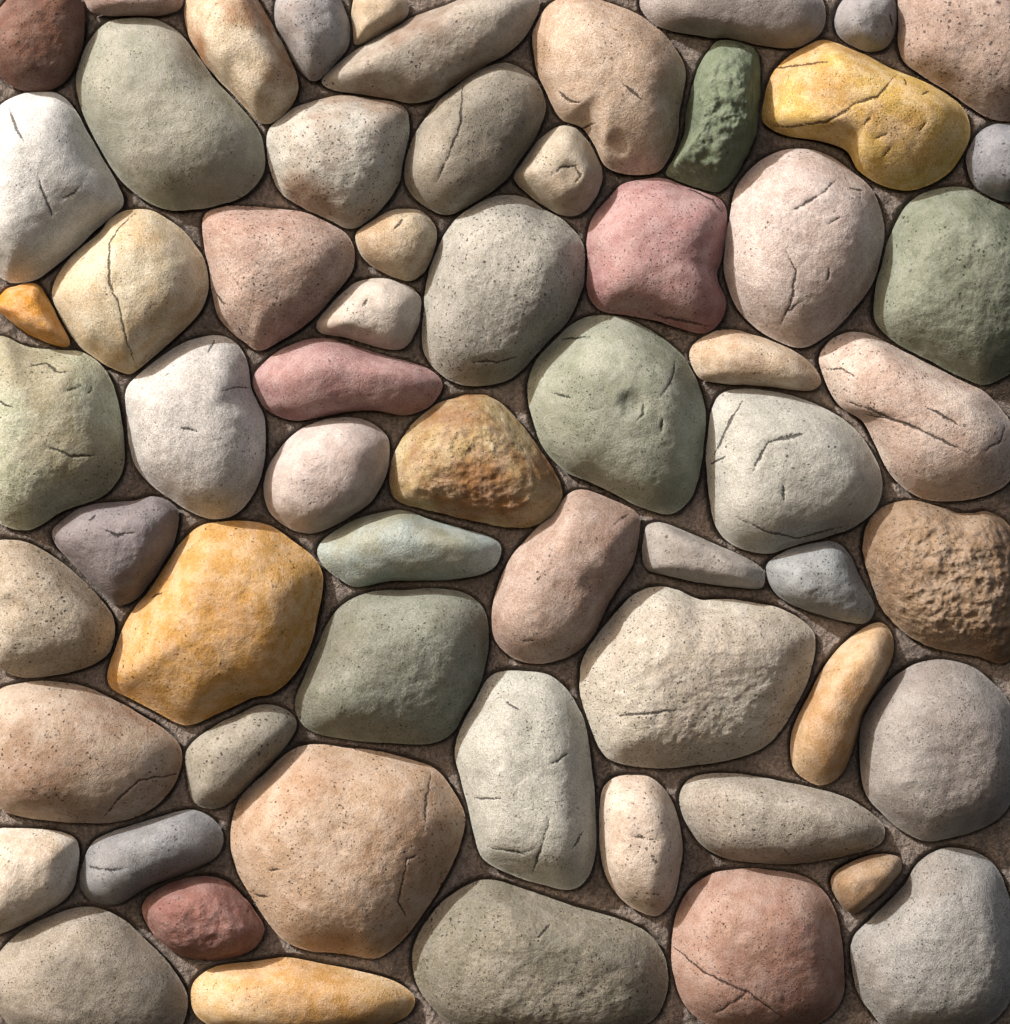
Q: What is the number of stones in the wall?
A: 63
